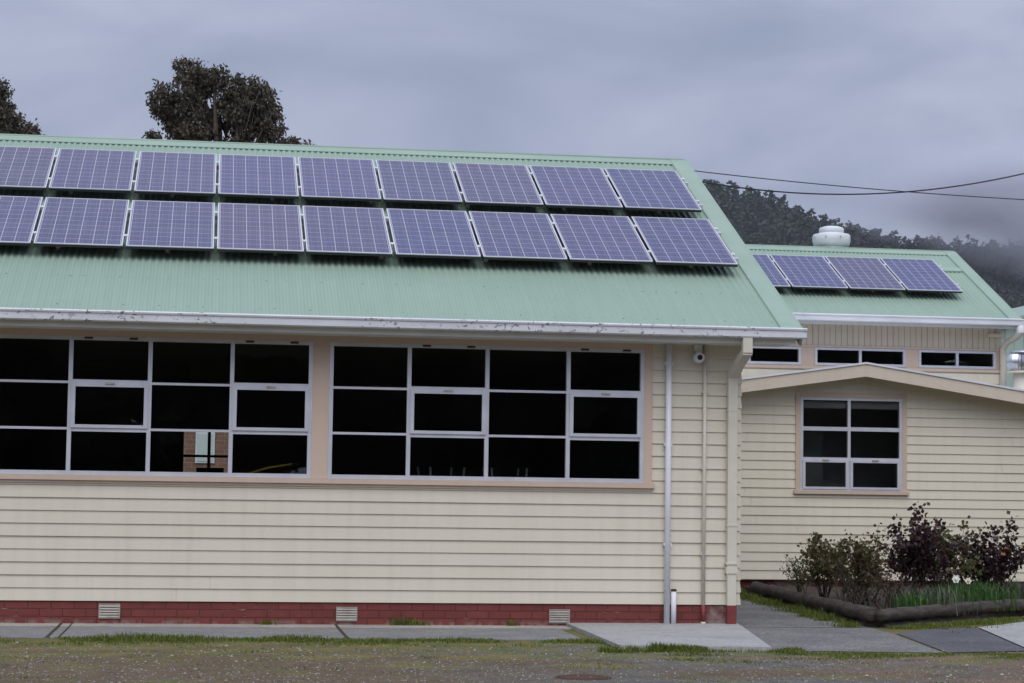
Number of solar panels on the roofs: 22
